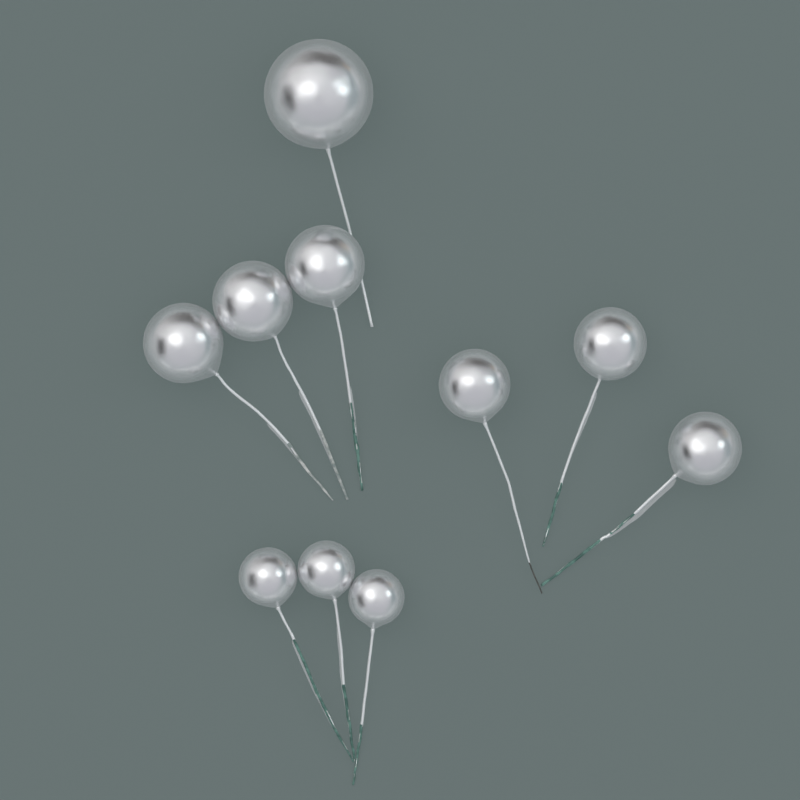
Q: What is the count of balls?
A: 10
